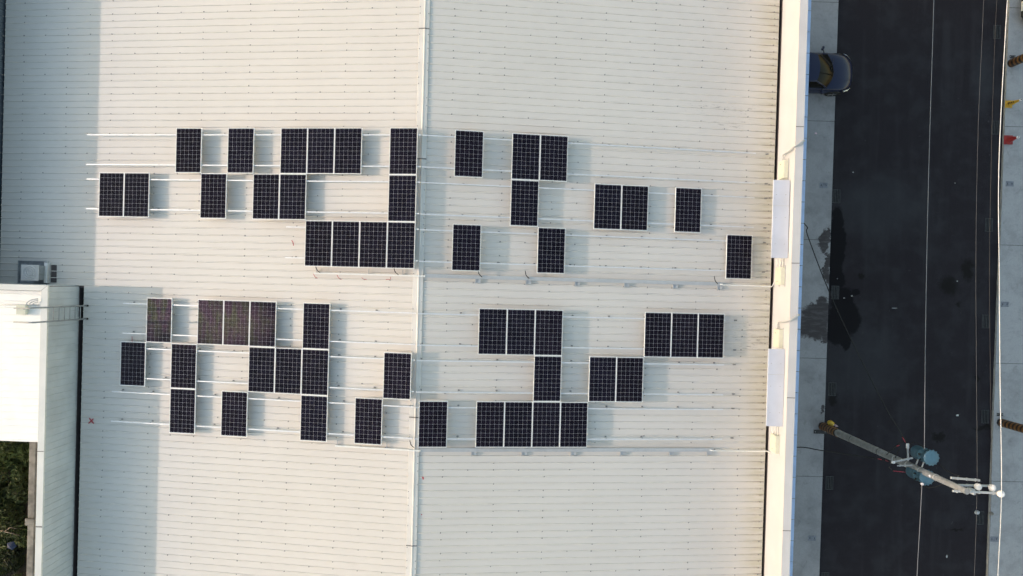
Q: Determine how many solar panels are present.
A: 55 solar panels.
